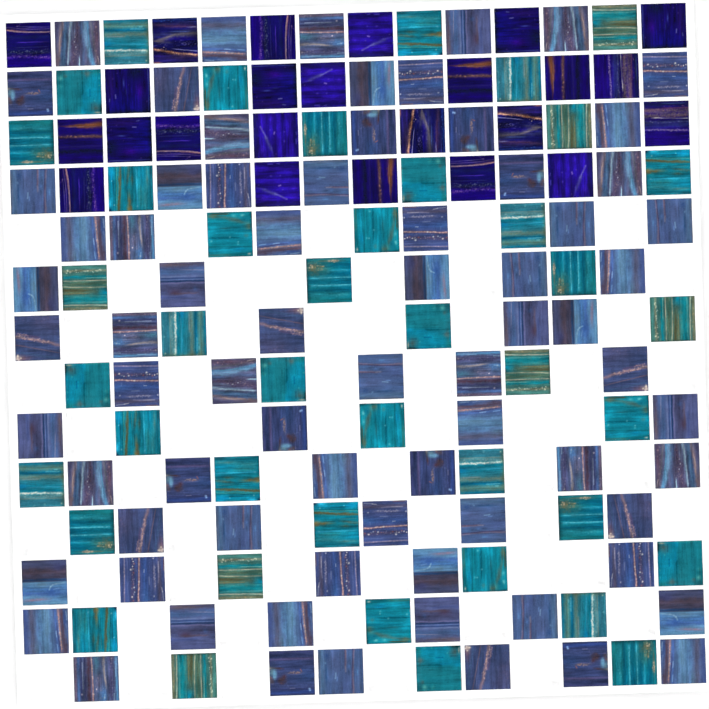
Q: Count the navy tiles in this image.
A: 24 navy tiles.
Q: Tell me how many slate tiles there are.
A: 73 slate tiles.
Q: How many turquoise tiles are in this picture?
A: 42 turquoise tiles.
